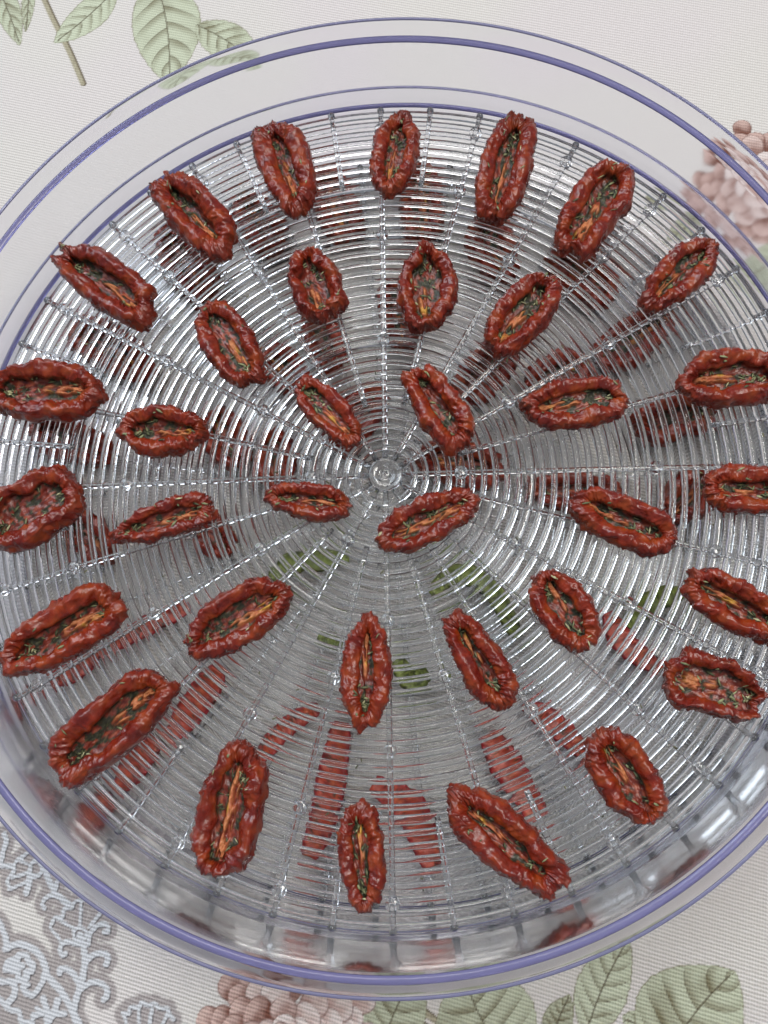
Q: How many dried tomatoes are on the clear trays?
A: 58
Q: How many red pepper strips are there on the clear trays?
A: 10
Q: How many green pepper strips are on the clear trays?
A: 5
